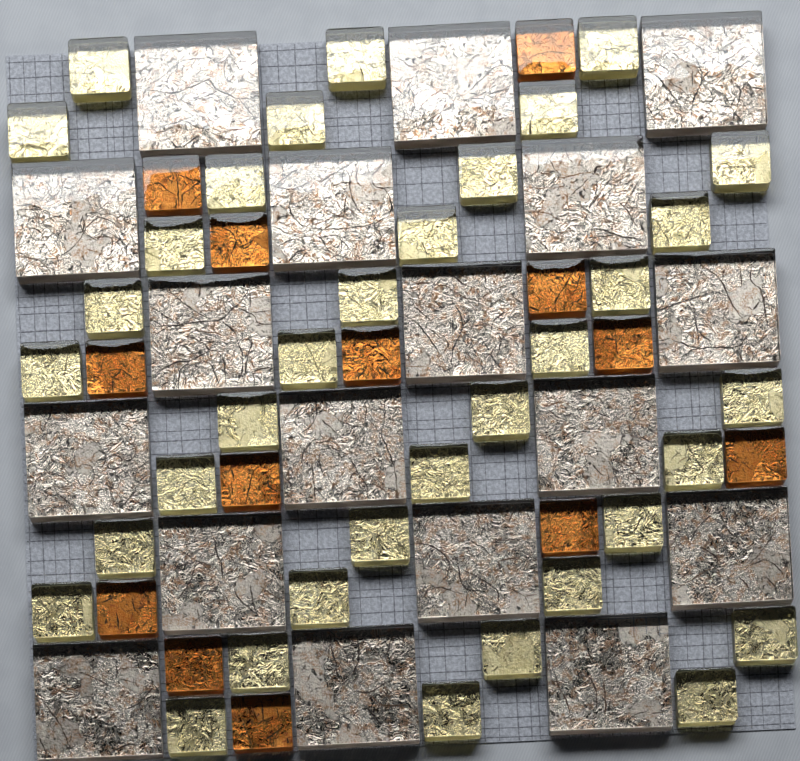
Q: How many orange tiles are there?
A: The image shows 13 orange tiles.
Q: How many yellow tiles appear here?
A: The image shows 36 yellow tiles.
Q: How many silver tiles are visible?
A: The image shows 18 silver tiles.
